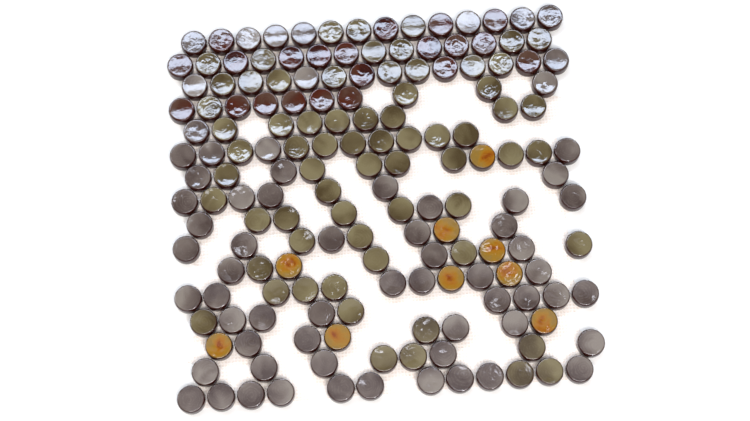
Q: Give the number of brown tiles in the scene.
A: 21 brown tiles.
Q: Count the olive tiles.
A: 67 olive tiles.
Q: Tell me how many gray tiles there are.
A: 67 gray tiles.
